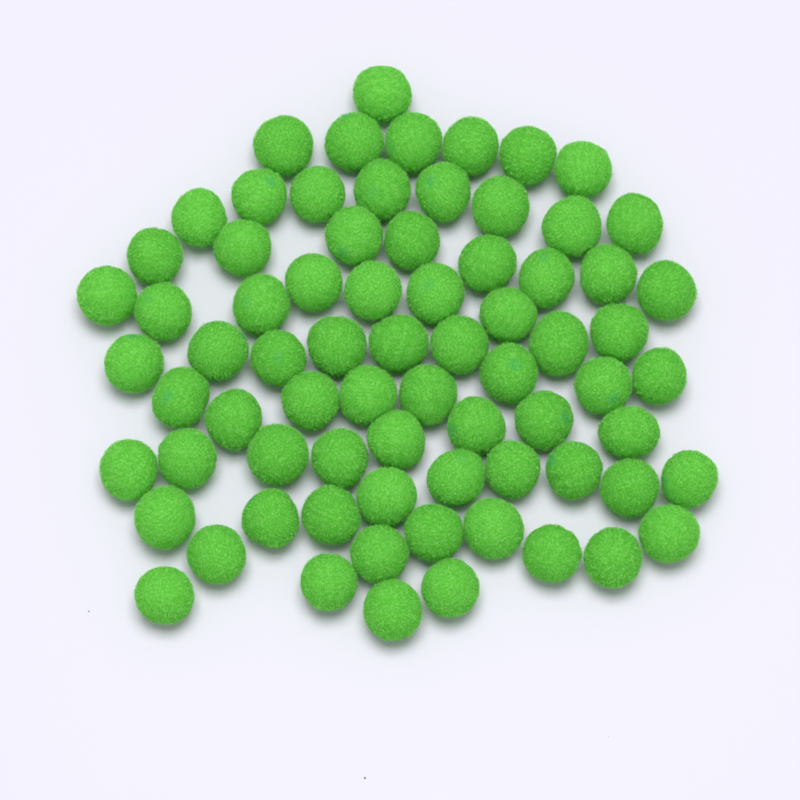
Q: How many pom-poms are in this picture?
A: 74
